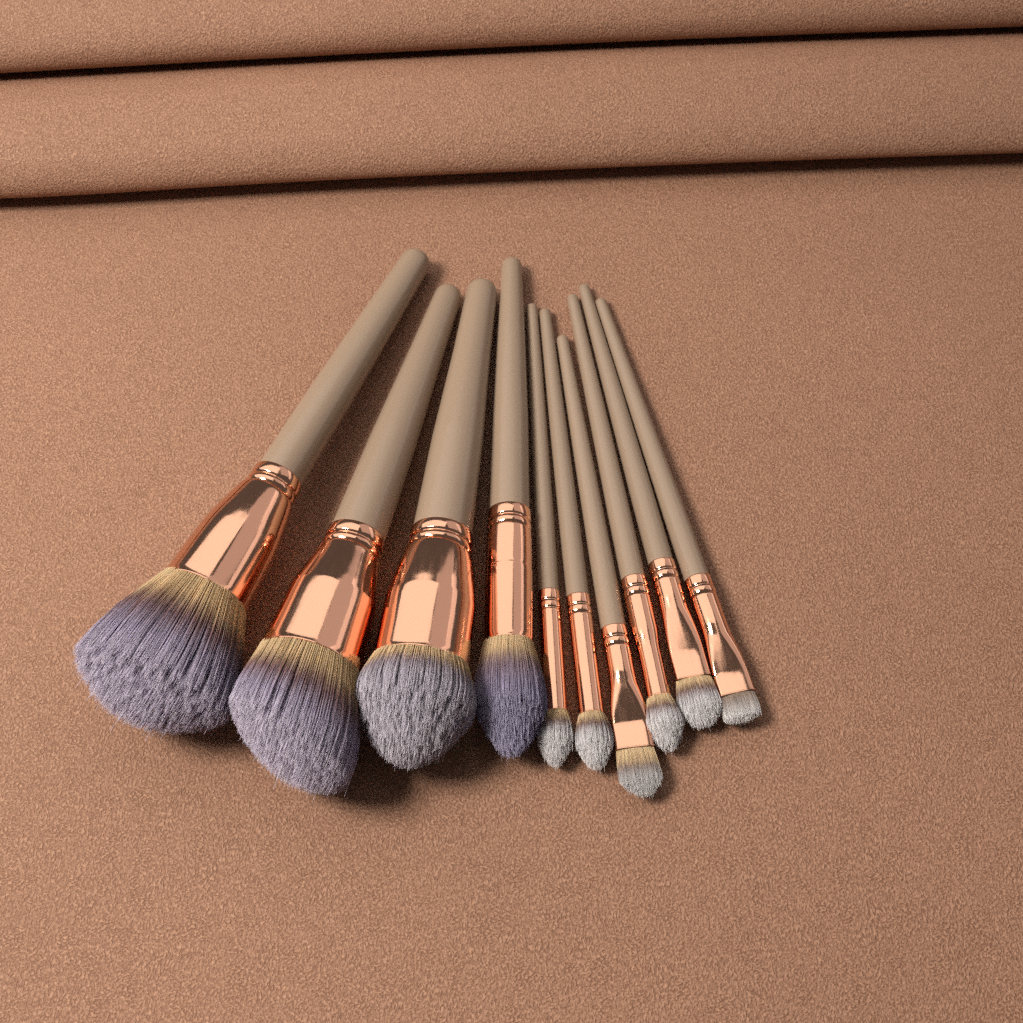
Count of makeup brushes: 10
